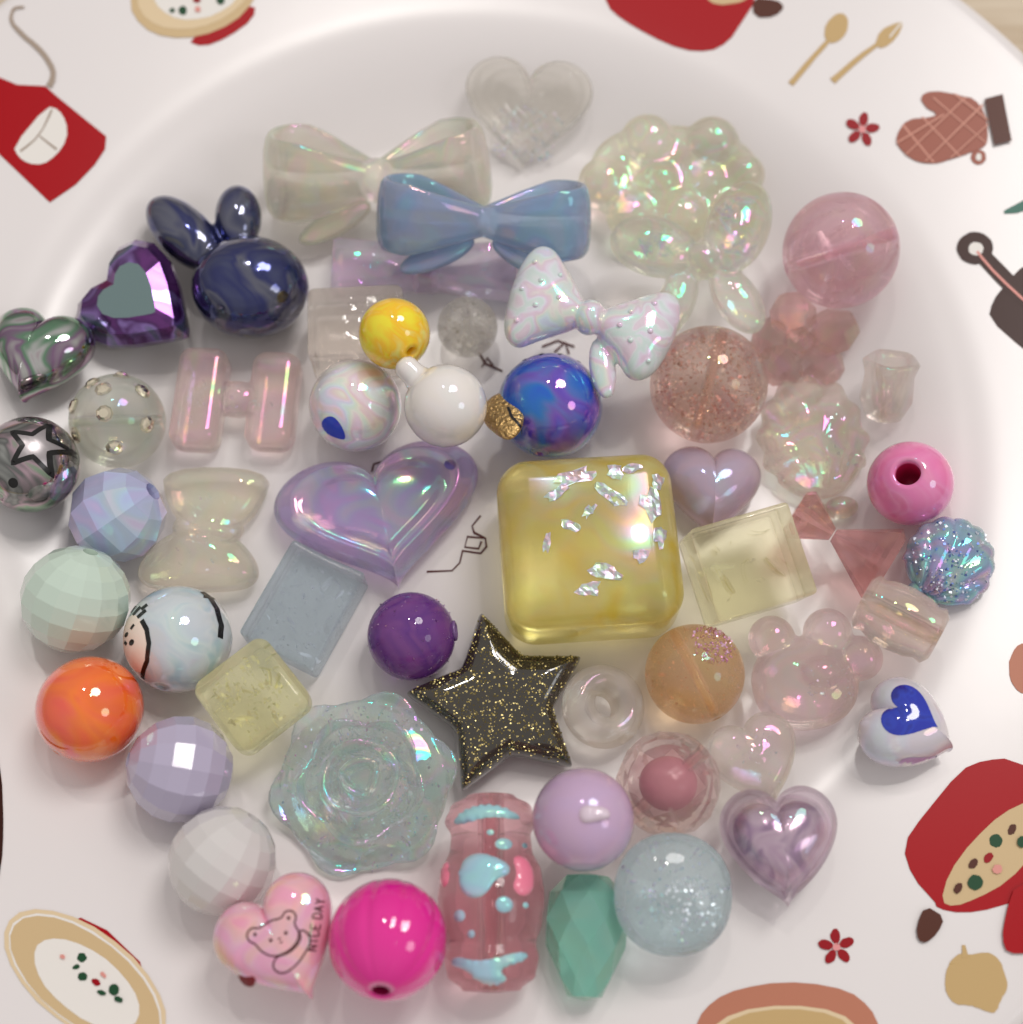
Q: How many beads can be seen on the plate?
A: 57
